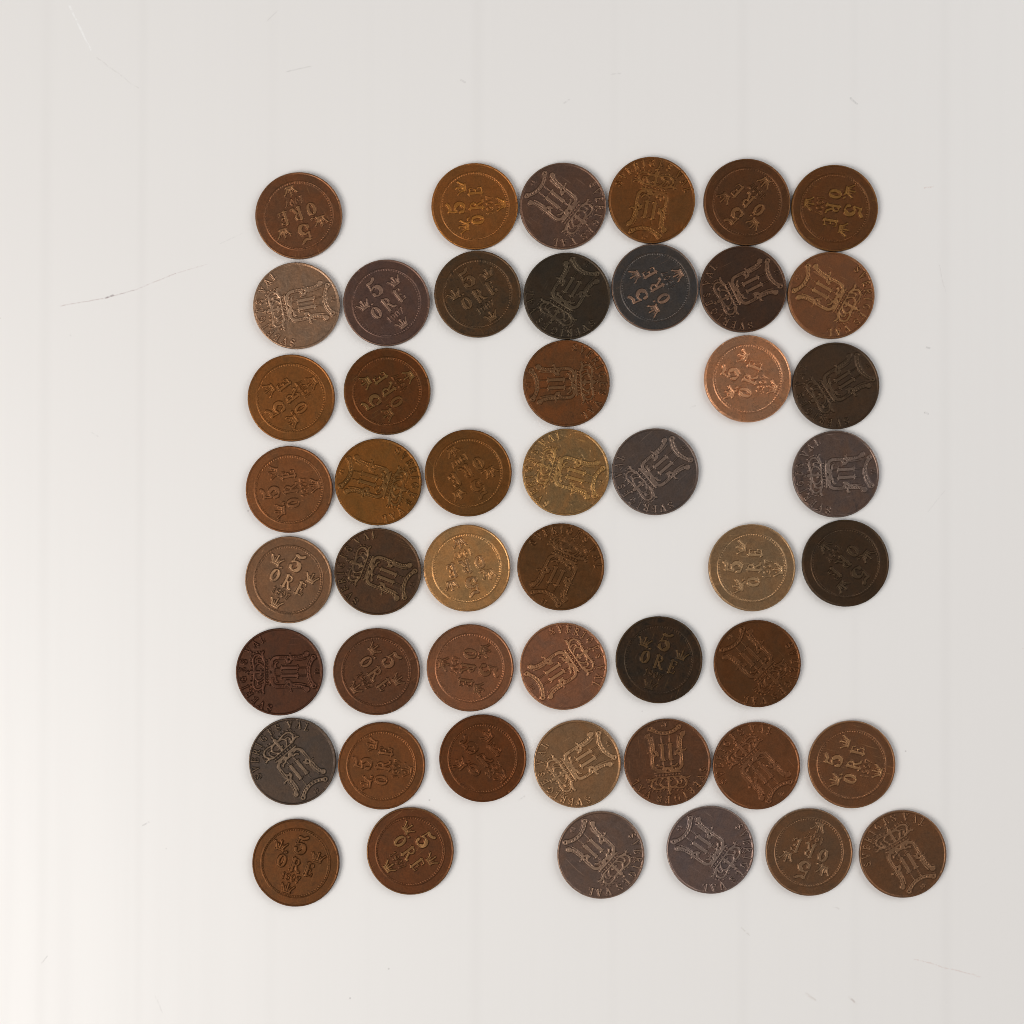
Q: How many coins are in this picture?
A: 49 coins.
